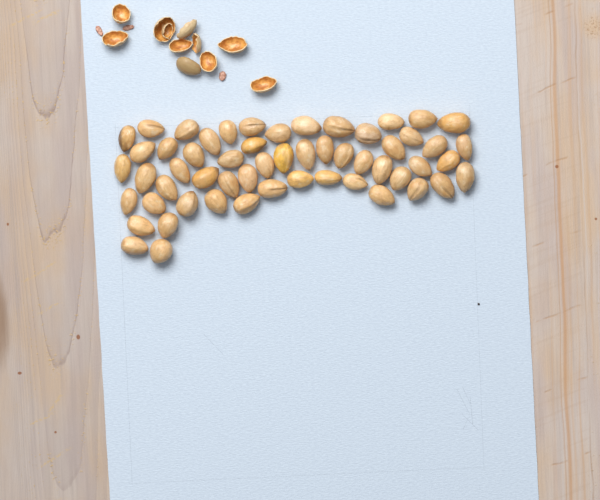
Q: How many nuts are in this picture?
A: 56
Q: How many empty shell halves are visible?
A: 11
